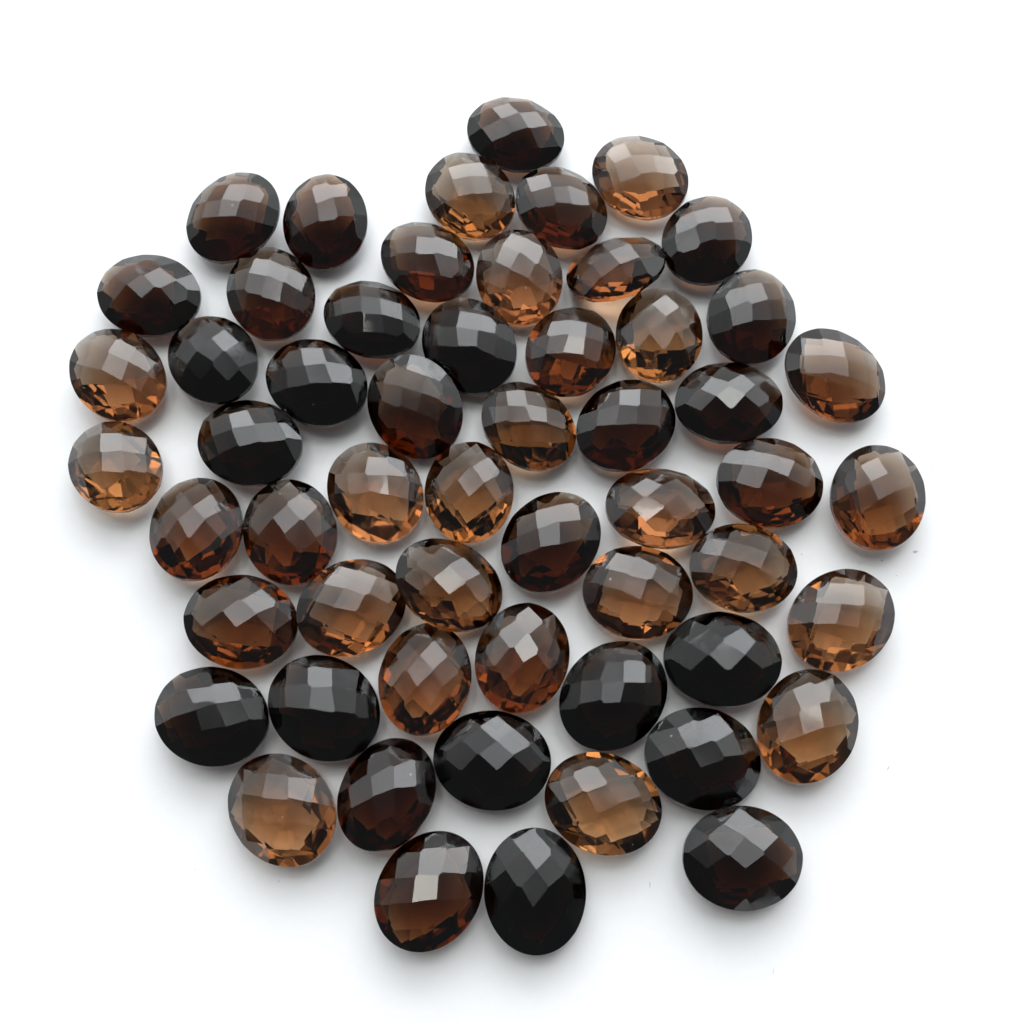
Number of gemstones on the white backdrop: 56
